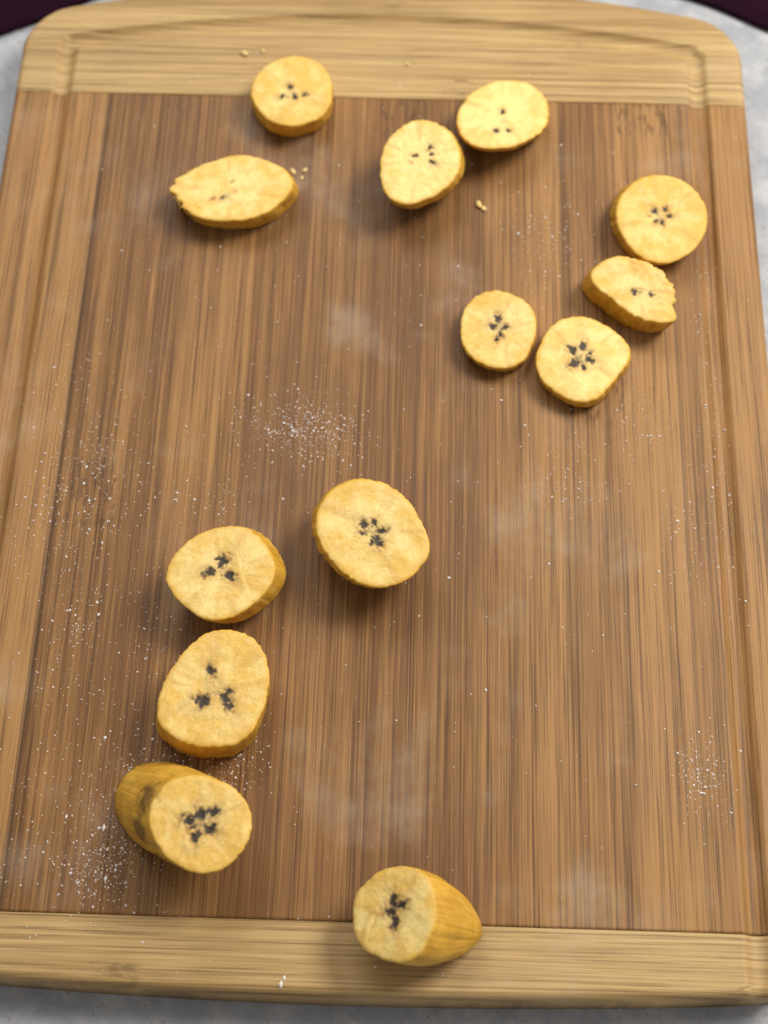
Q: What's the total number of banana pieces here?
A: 13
